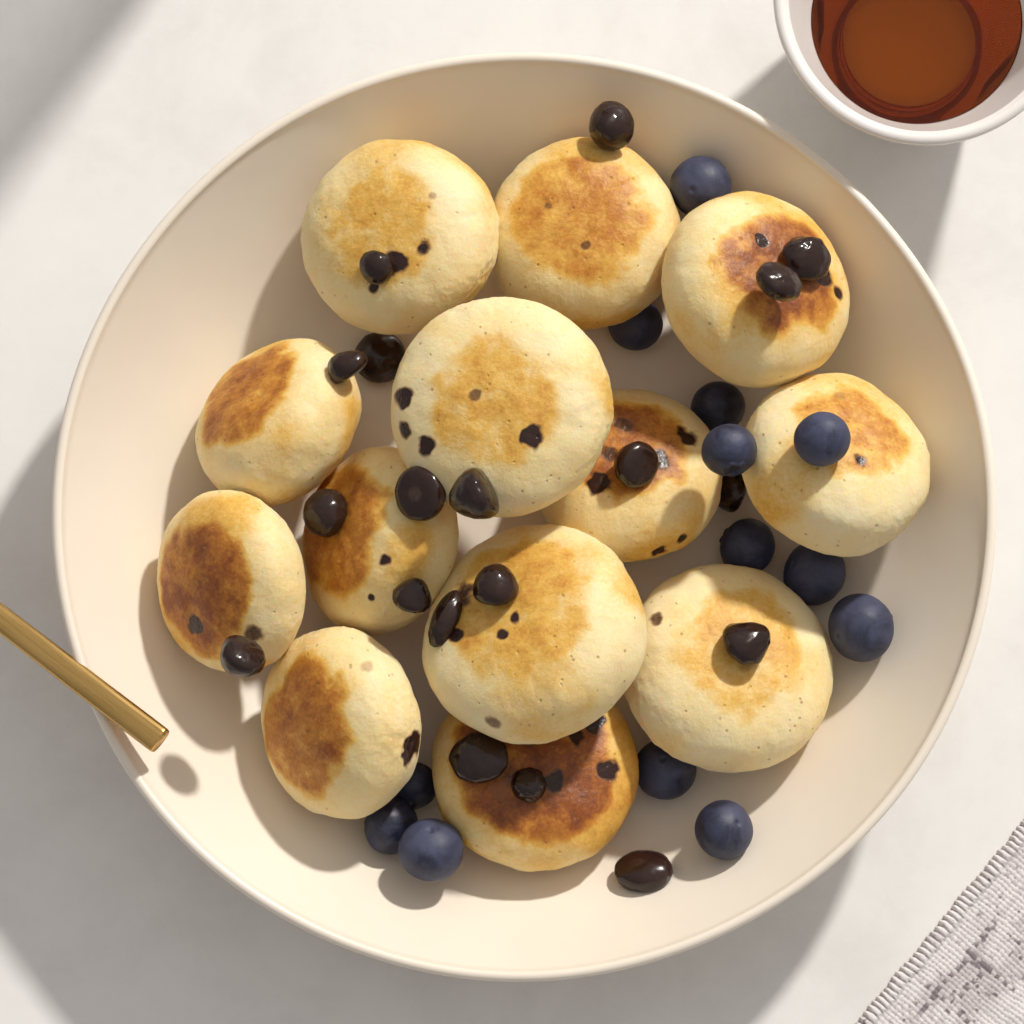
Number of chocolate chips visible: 19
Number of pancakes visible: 13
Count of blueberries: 13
